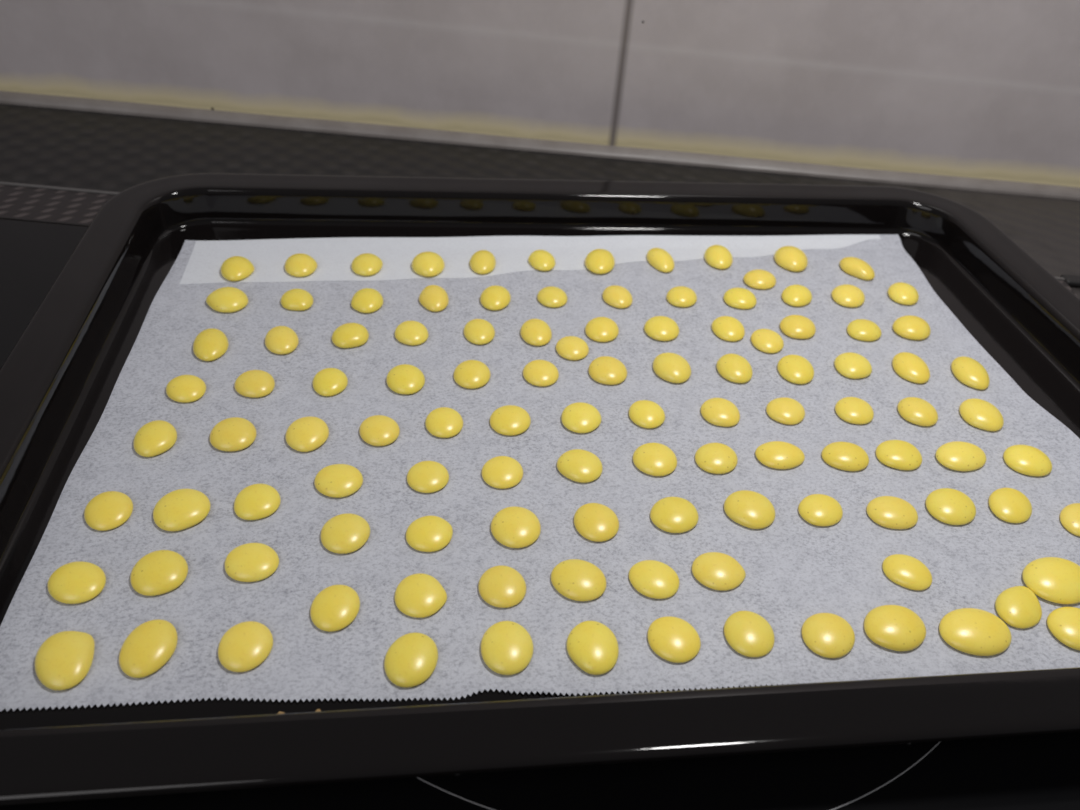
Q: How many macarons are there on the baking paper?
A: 113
